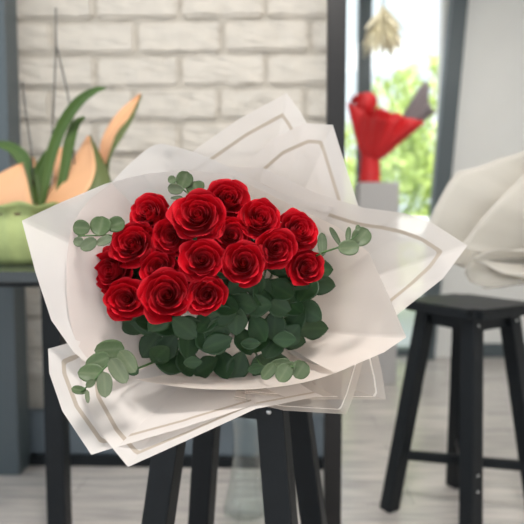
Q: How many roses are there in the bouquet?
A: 17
